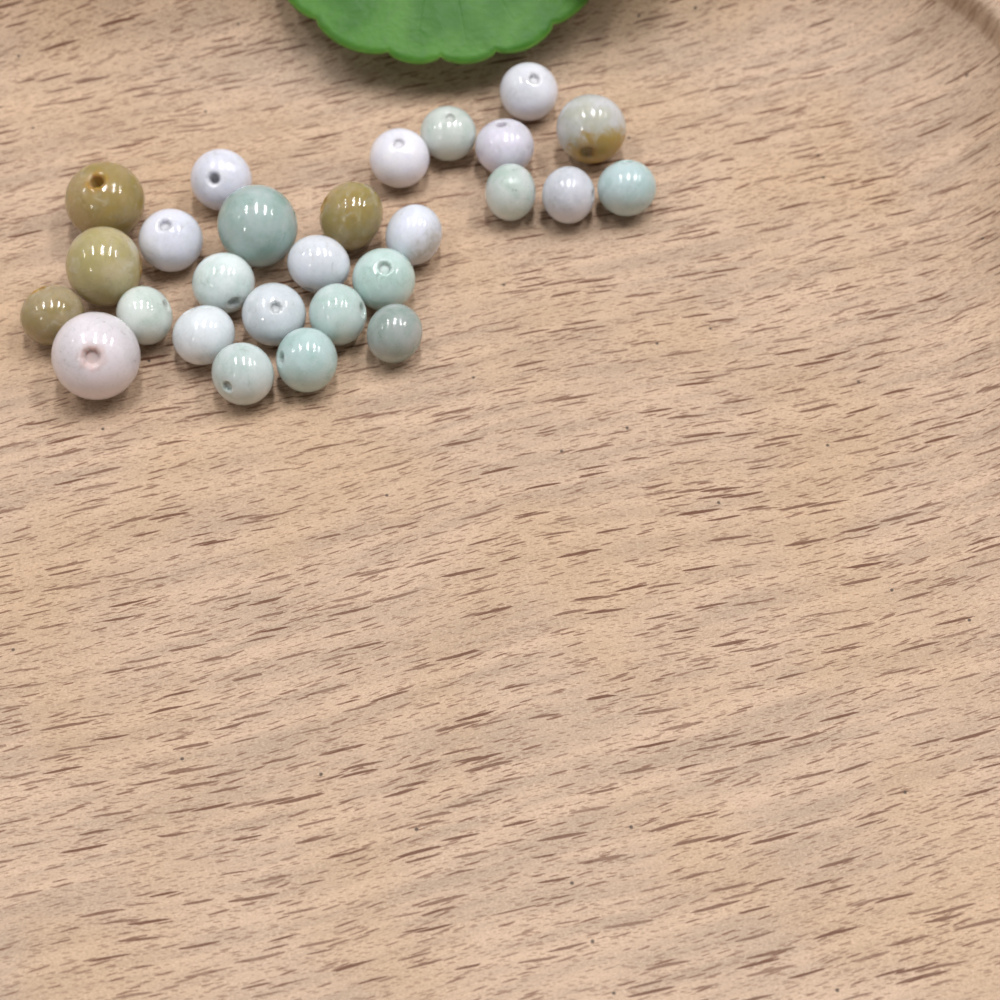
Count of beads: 27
